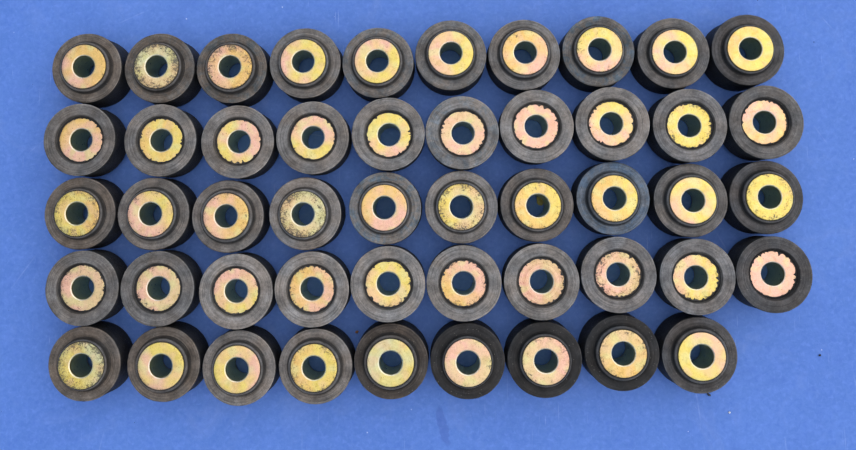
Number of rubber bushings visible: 49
